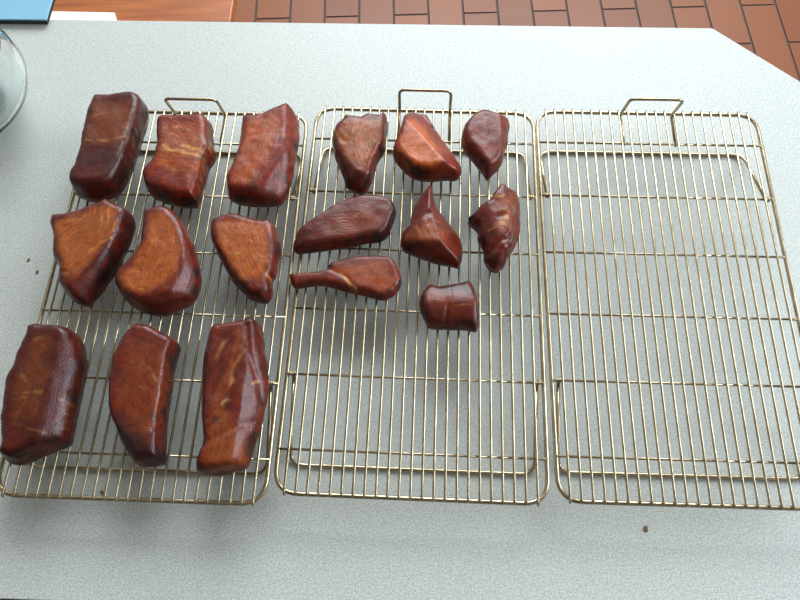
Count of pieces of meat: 17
